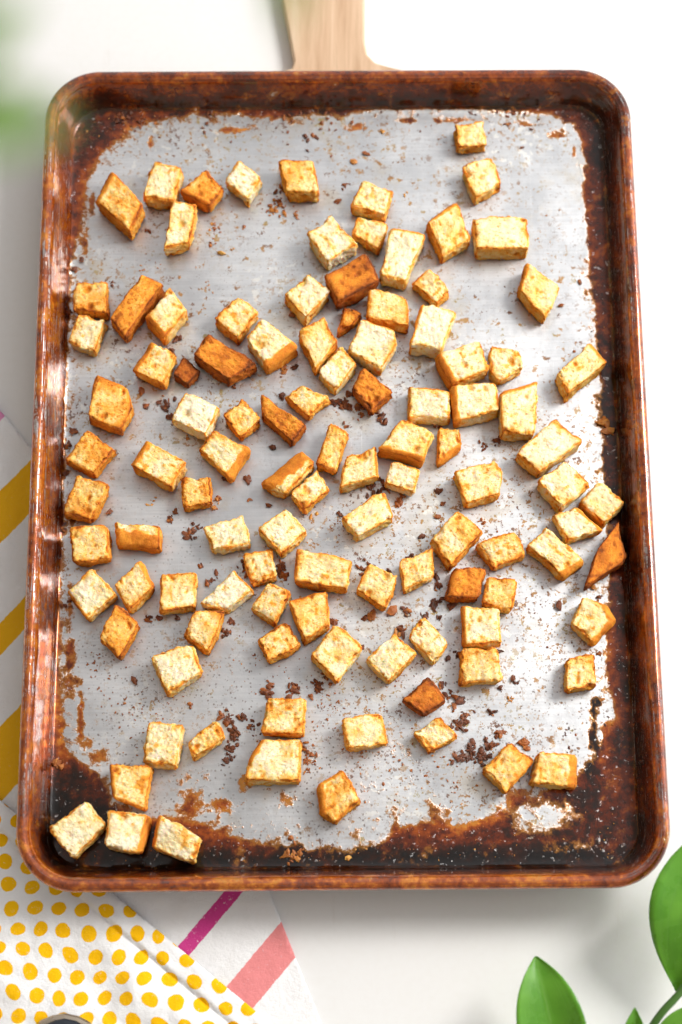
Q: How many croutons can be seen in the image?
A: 108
